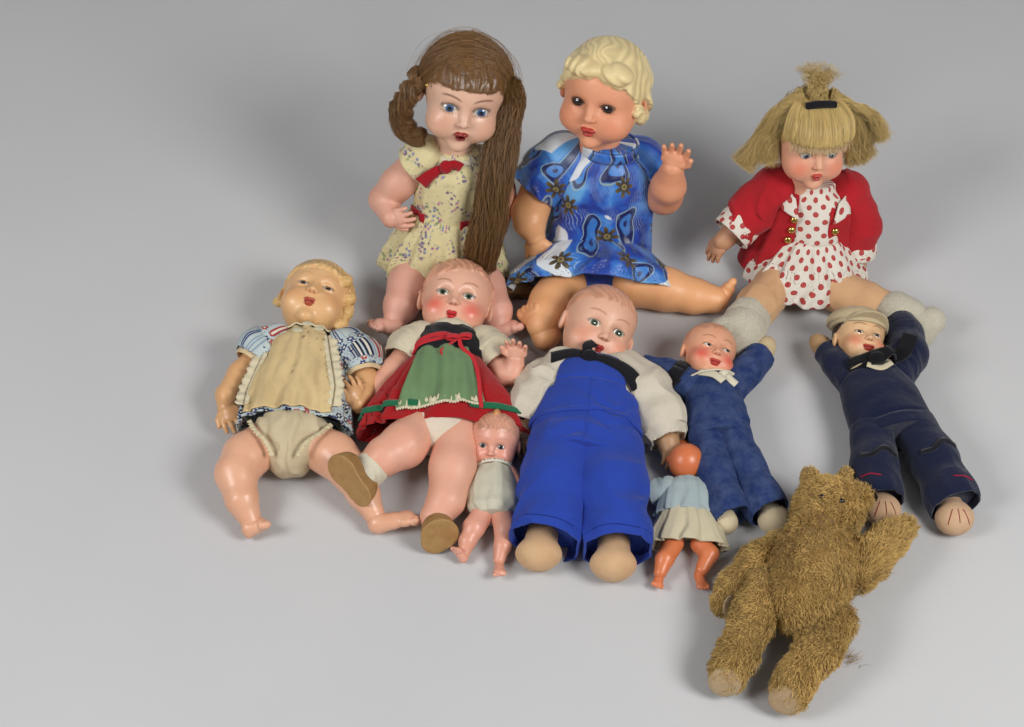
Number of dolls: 10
